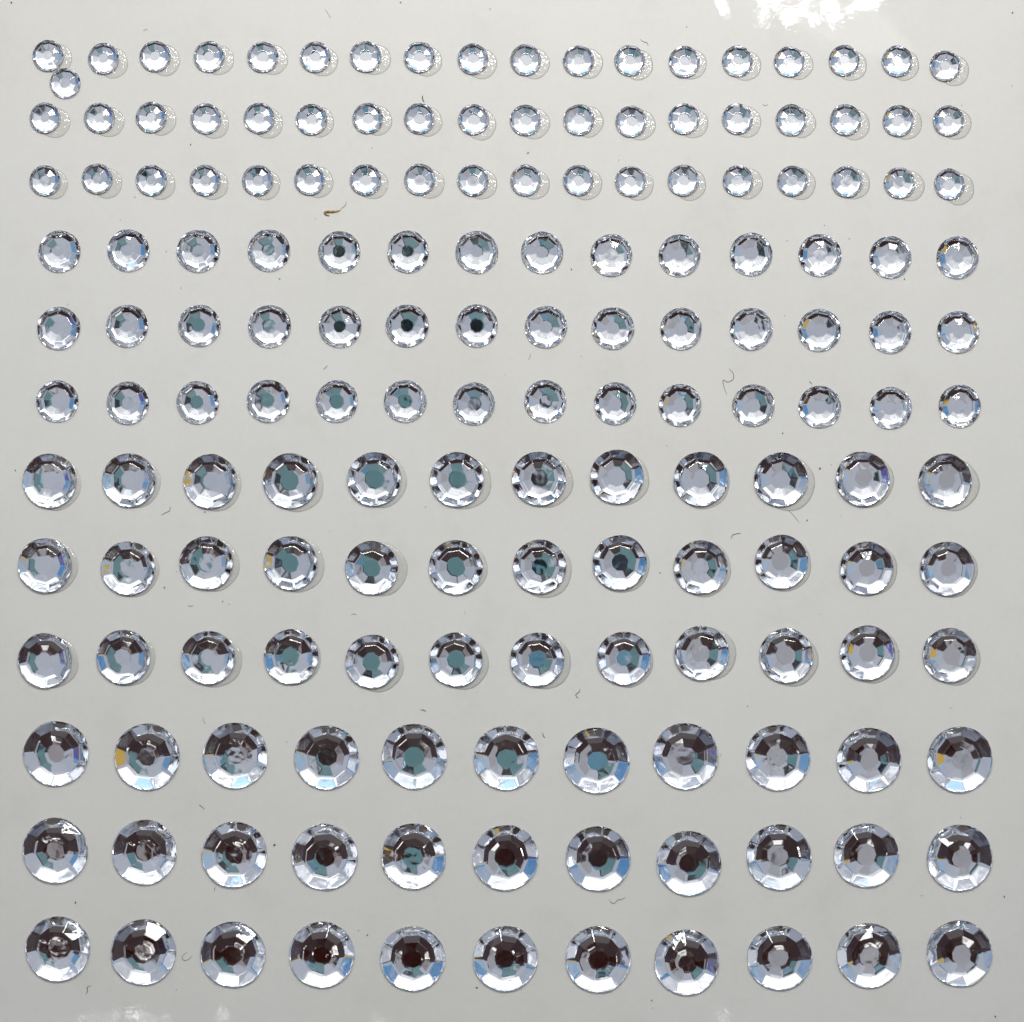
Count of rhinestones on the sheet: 166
